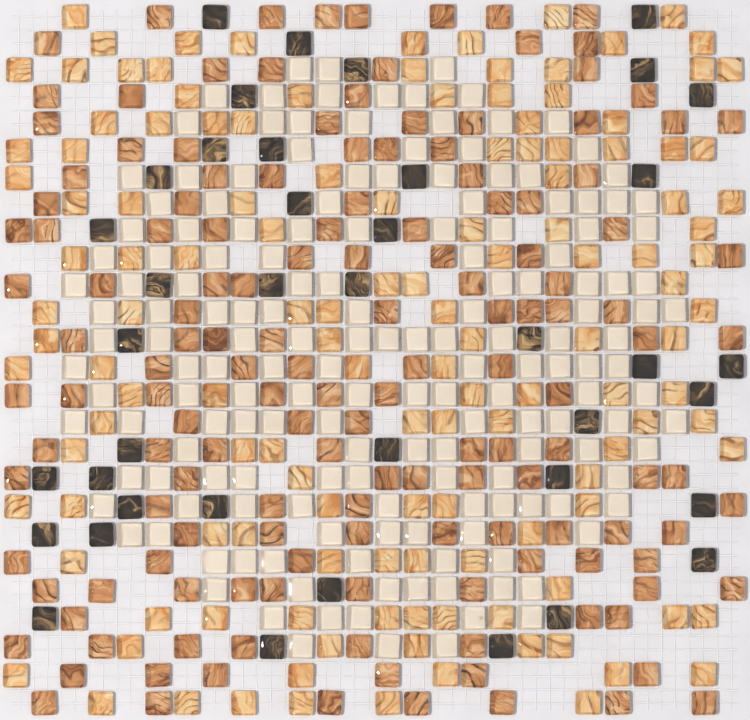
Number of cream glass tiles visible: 168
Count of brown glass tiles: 149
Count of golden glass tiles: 135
